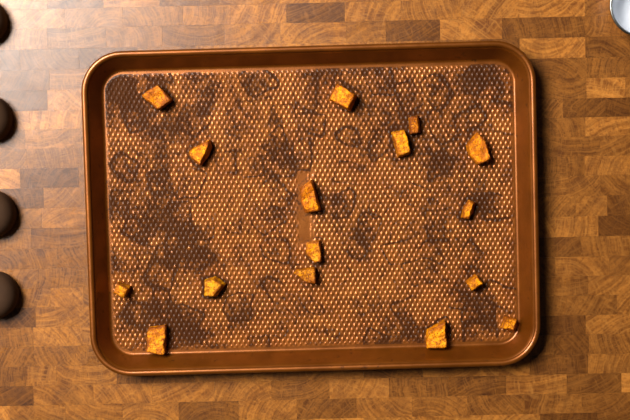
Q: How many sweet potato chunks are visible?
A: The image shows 16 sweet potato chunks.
